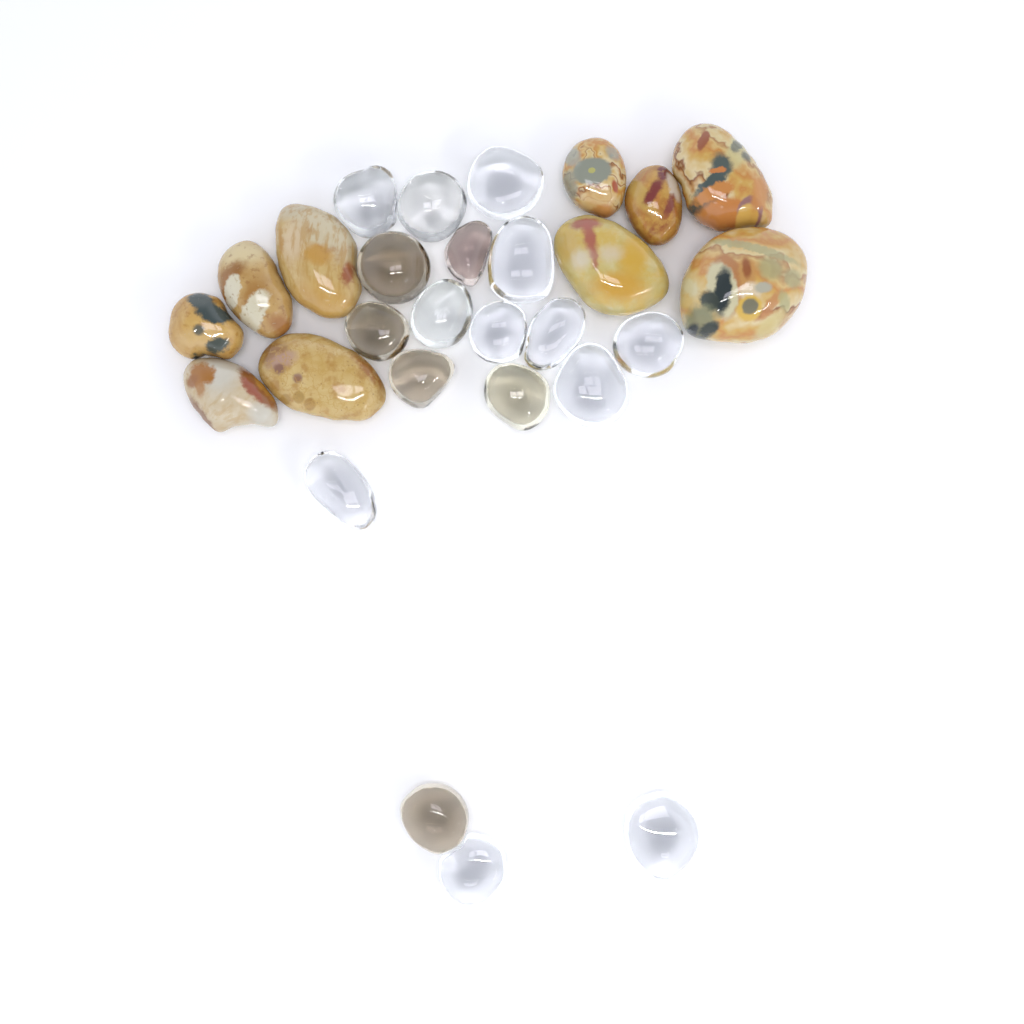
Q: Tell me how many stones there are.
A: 28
